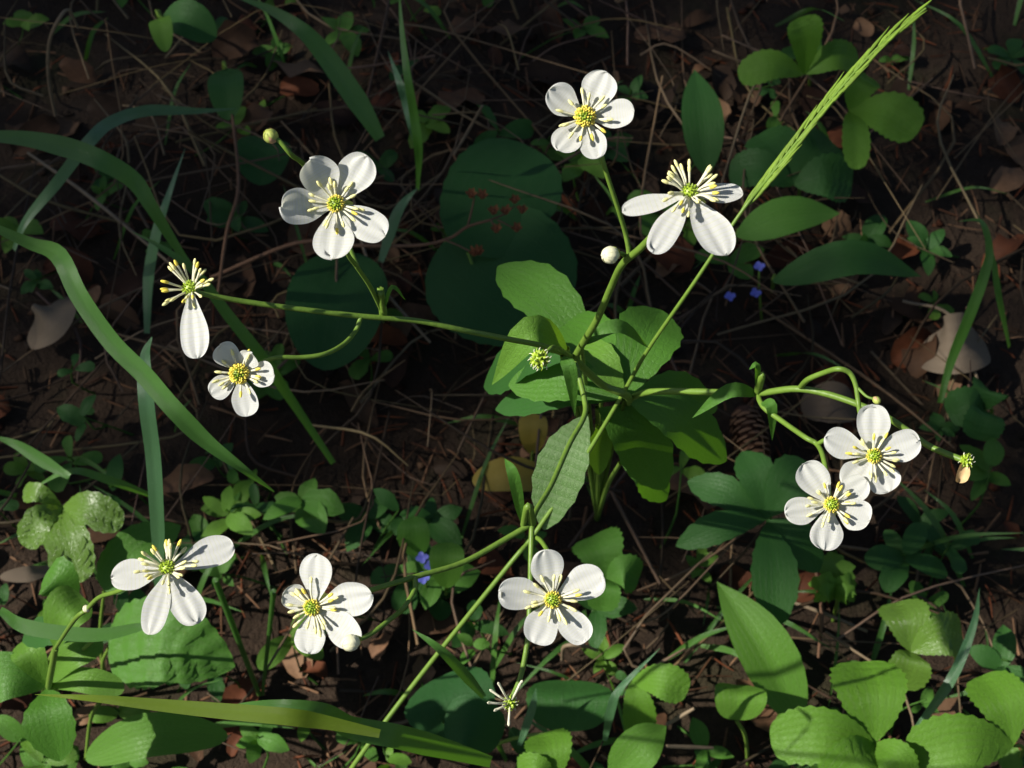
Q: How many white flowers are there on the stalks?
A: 10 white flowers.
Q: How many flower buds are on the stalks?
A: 5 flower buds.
